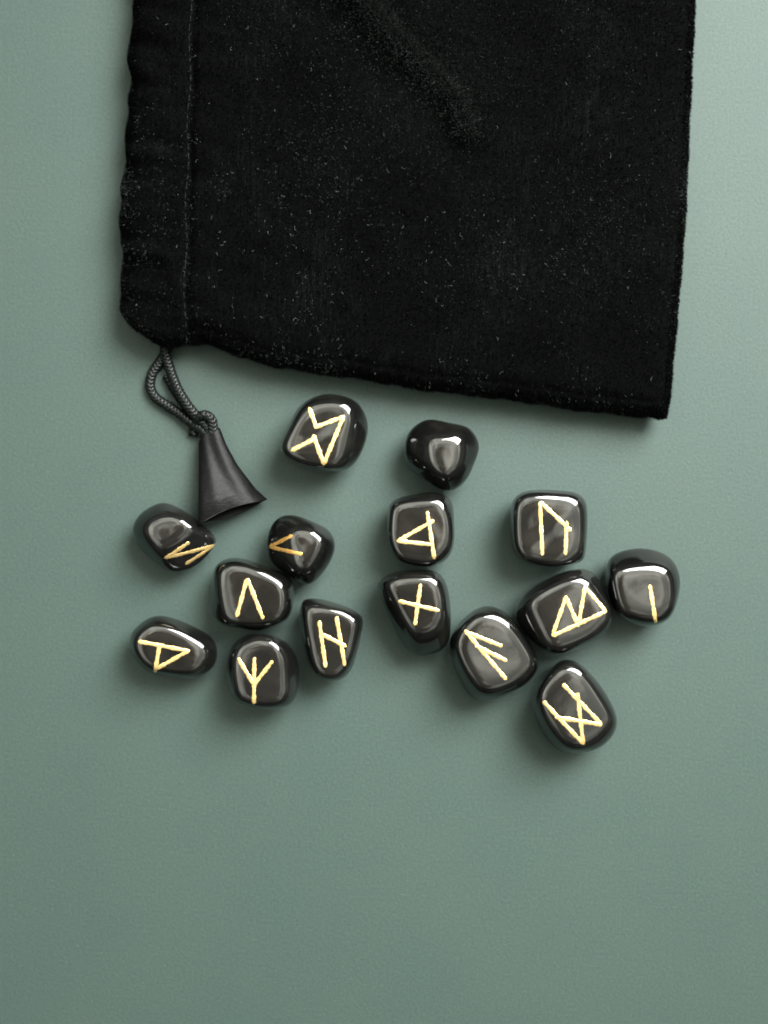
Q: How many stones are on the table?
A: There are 15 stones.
